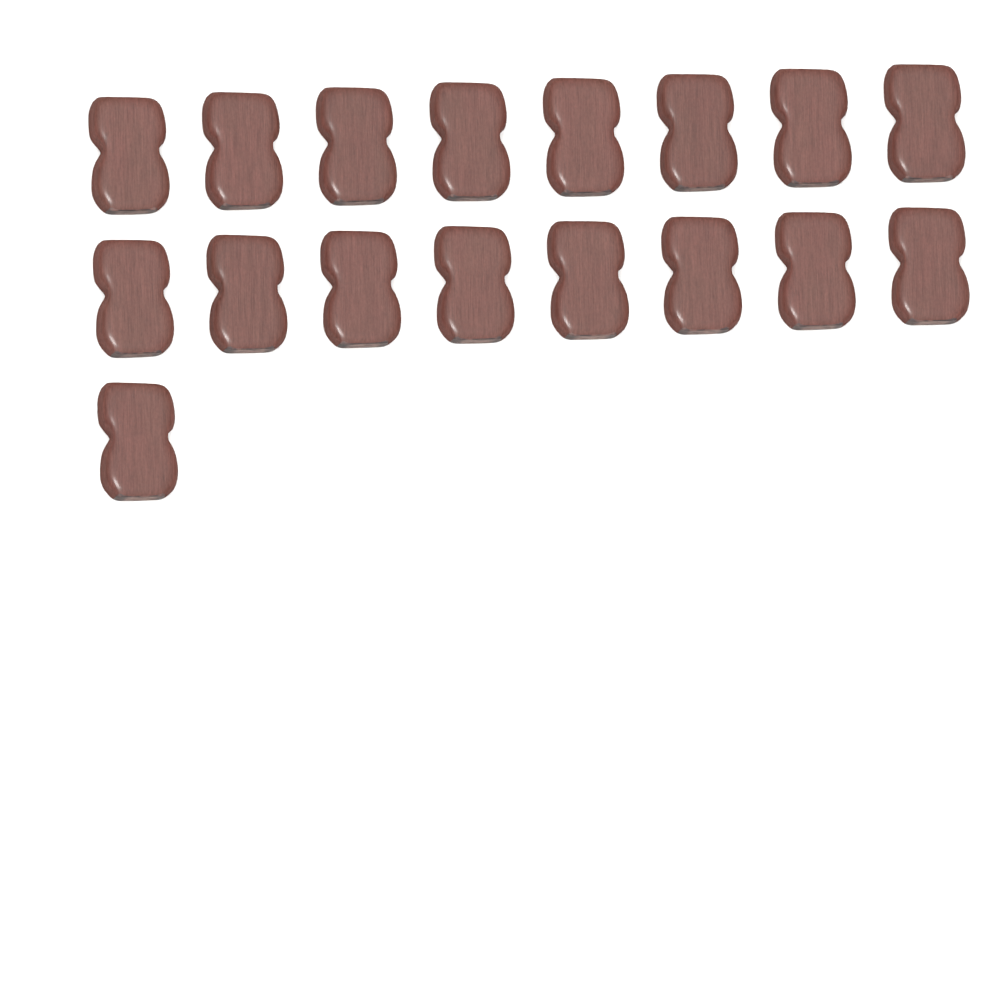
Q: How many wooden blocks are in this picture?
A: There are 17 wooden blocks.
